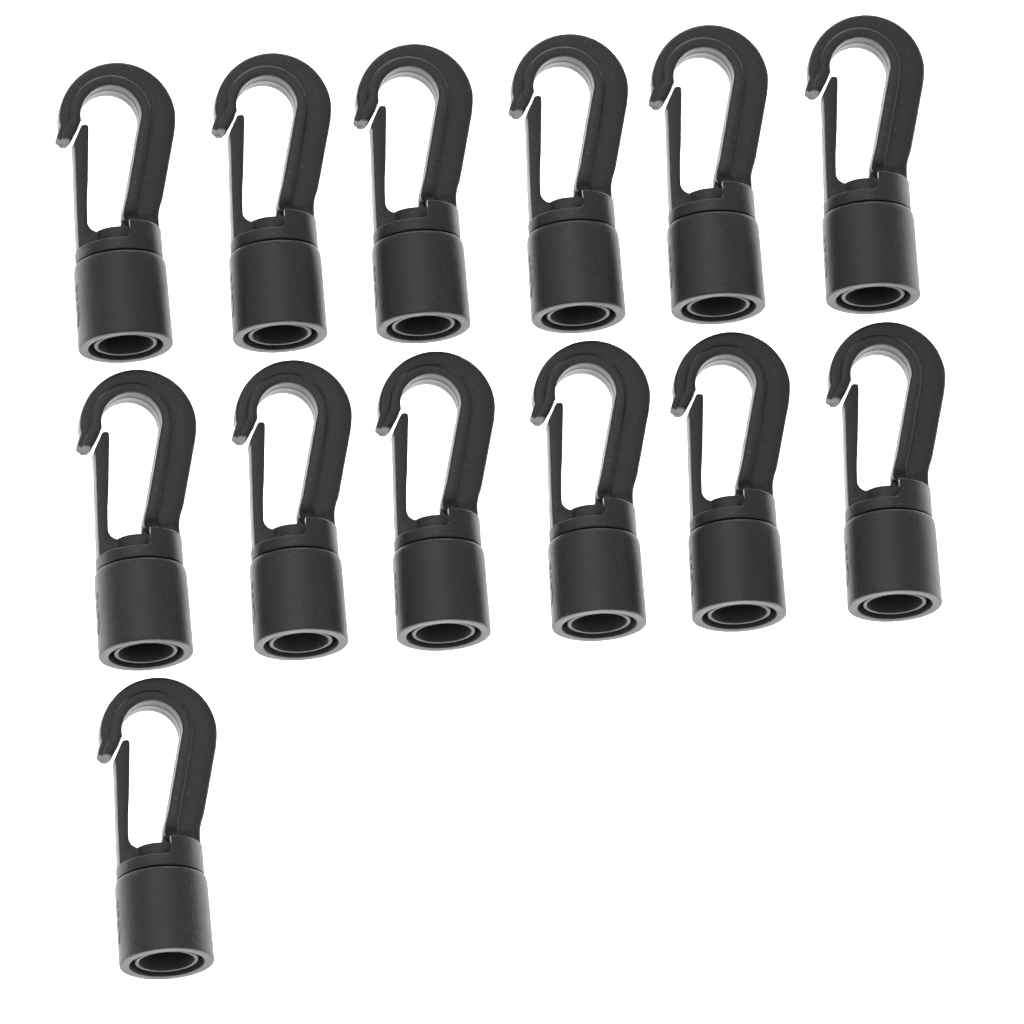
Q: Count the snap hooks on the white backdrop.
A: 13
